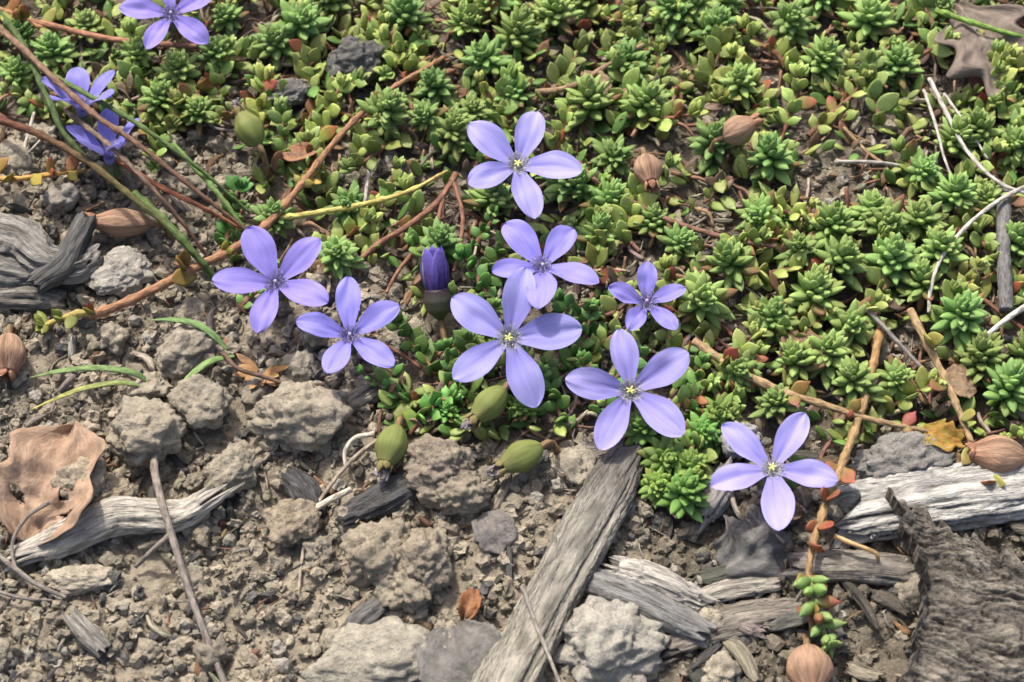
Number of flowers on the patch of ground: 11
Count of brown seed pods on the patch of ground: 6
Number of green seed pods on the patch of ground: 4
